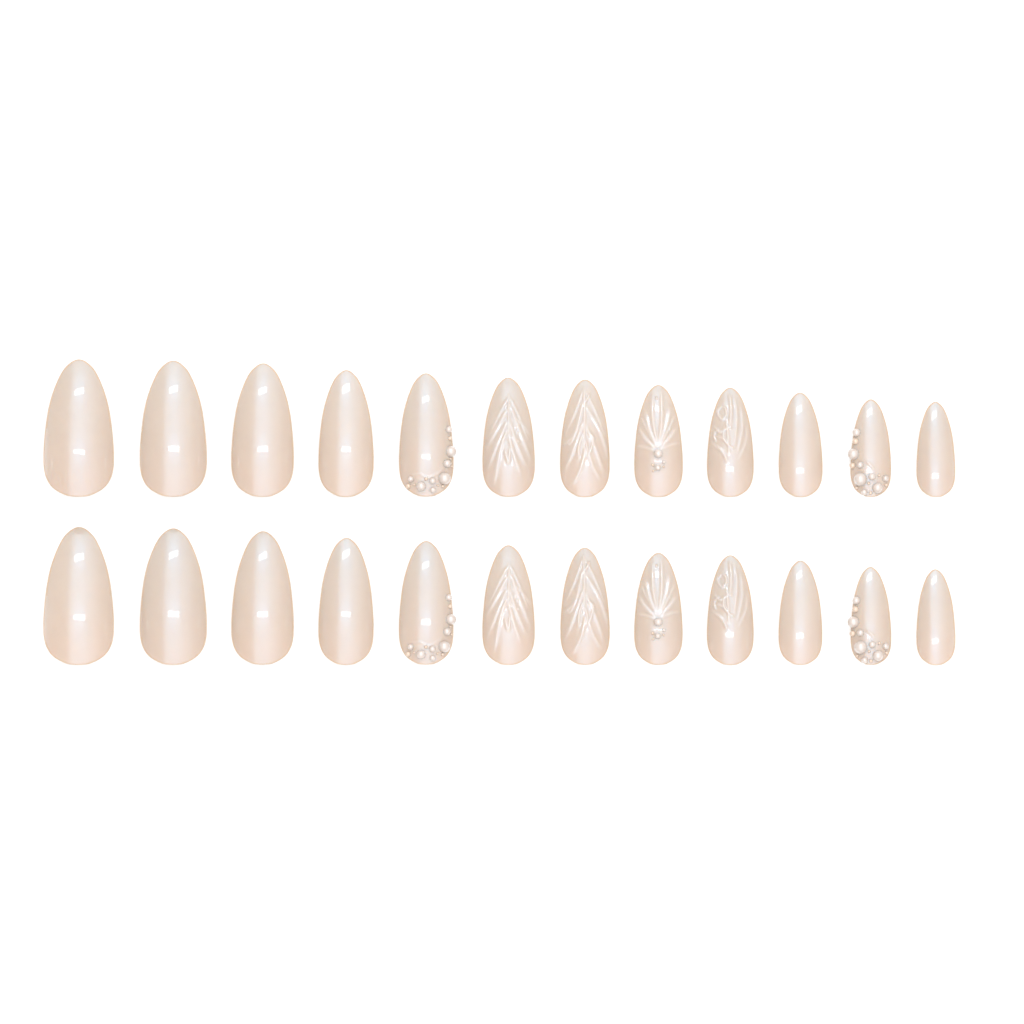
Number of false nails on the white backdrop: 24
